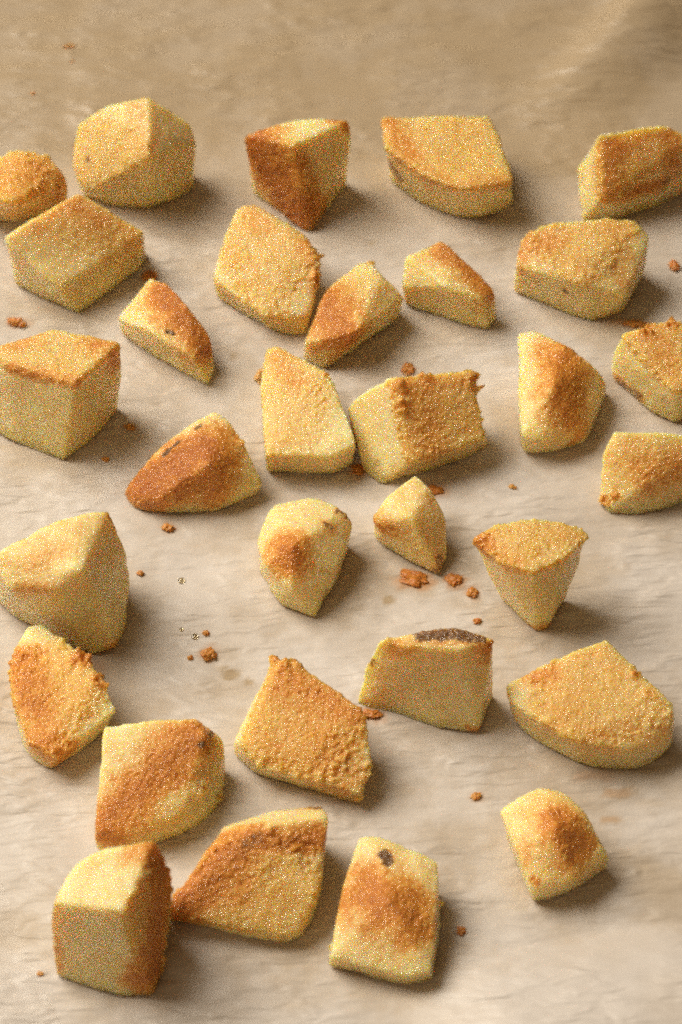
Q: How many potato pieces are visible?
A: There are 31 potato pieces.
